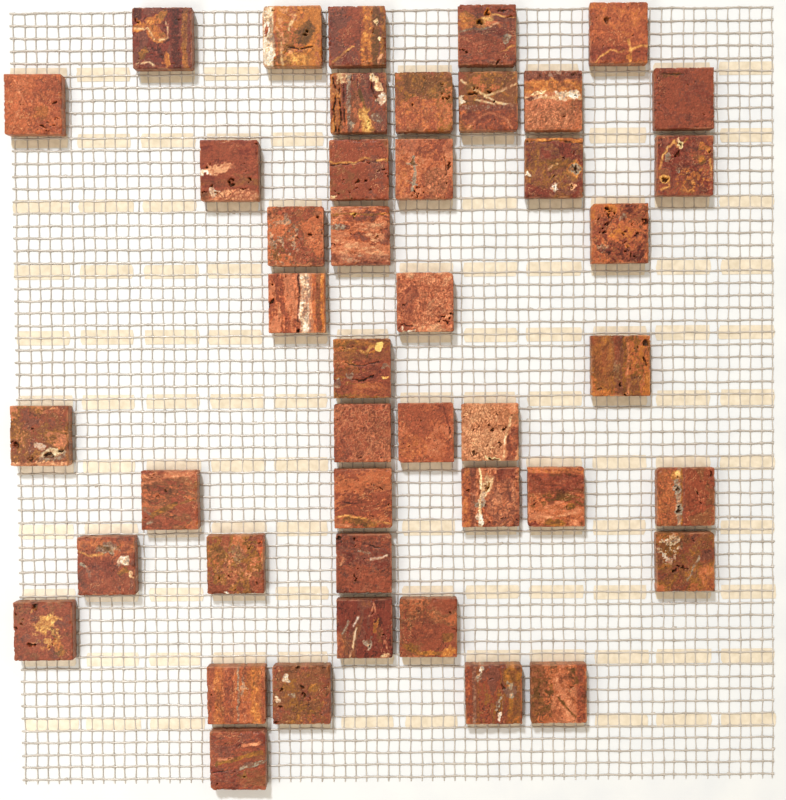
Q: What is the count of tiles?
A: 44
